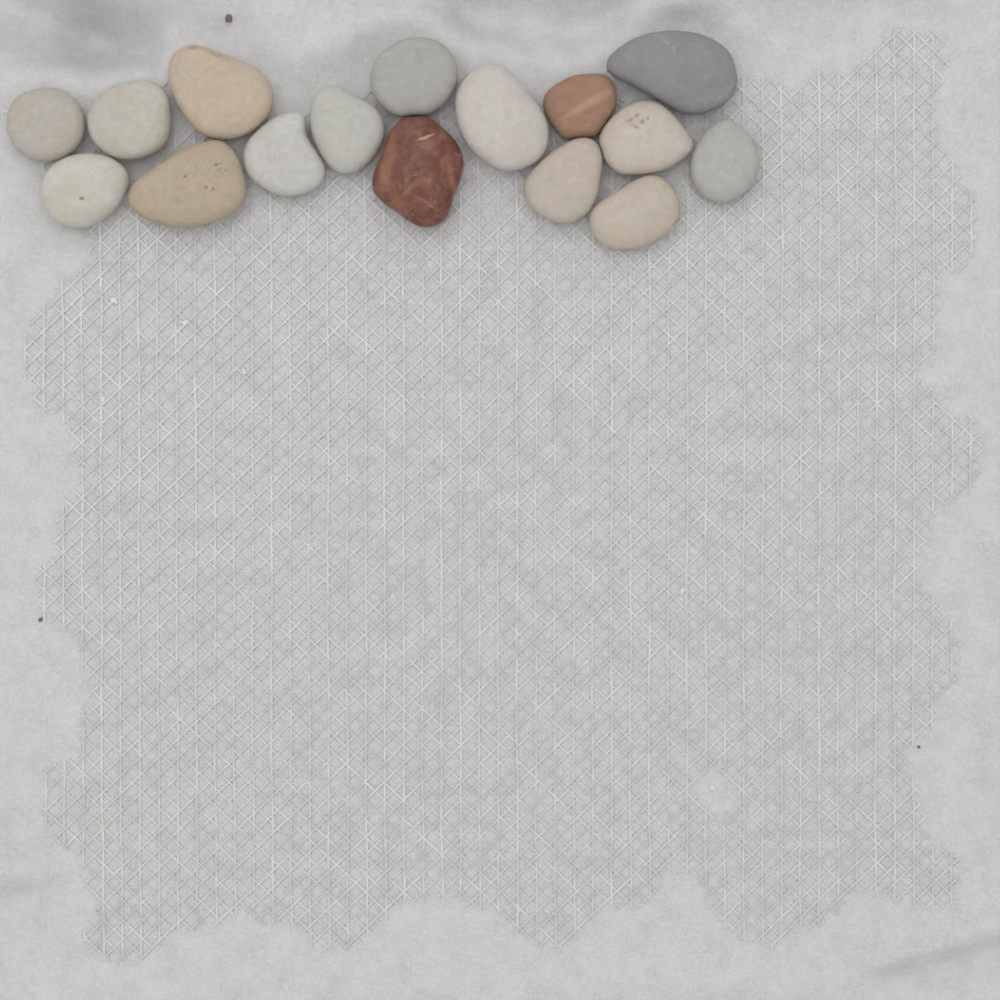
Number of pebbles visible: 16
